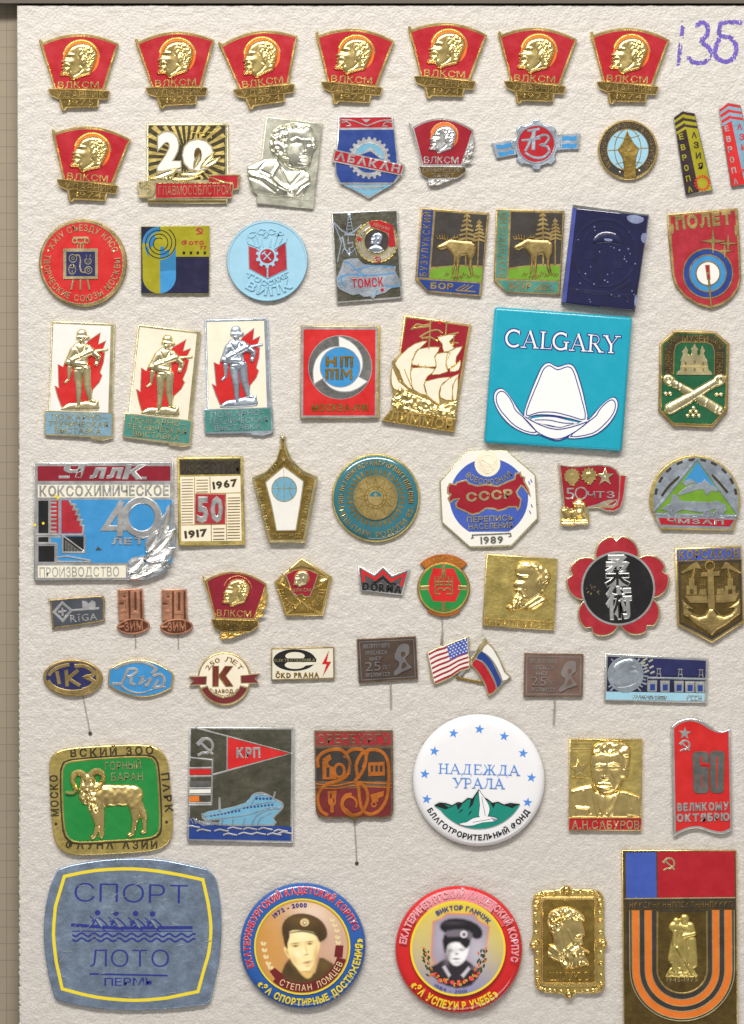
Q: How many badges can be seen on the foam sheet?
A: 67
